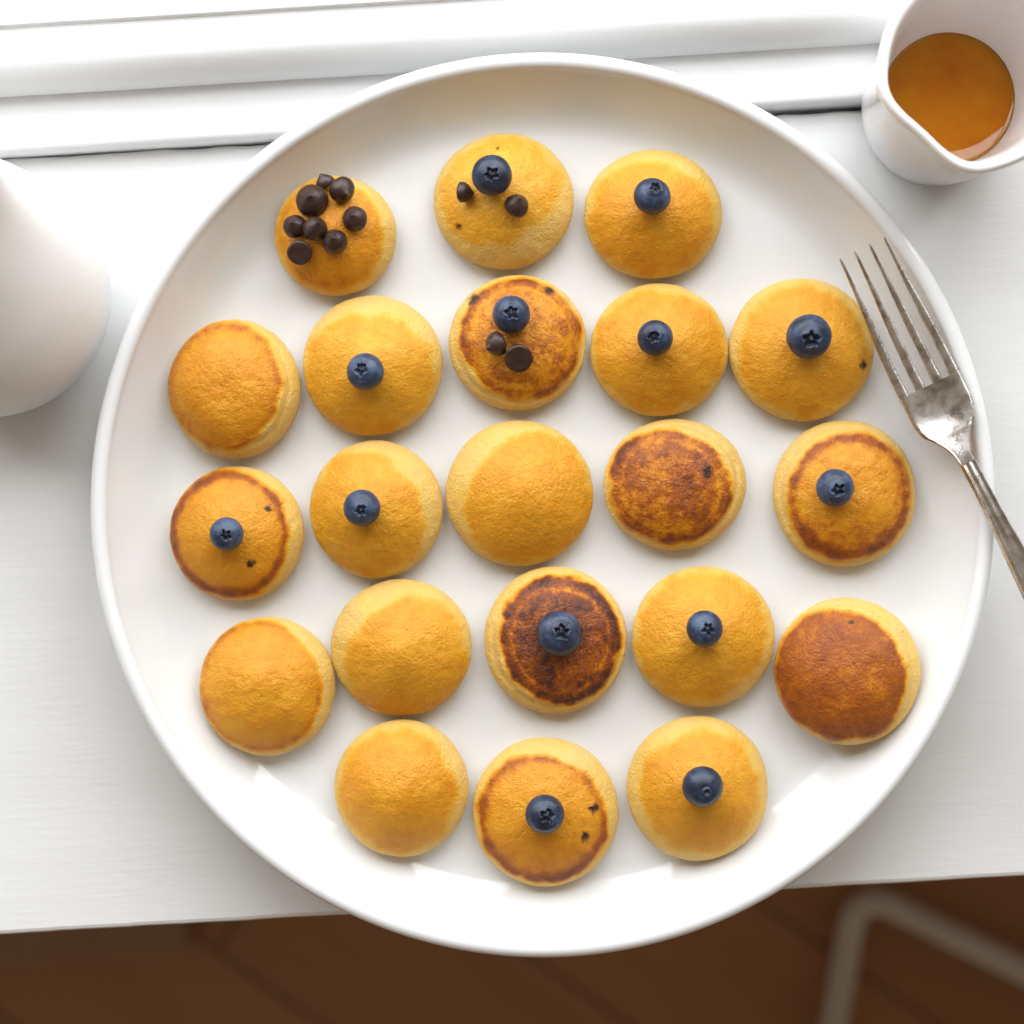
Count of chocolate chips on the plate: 12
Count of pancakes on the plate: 21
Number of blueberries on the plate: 13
